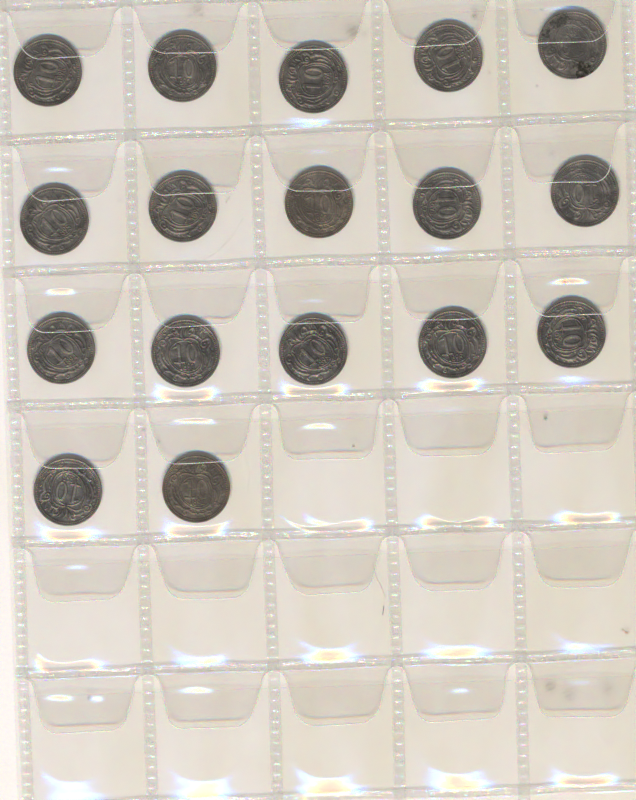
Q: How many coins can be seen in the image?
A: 17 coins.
